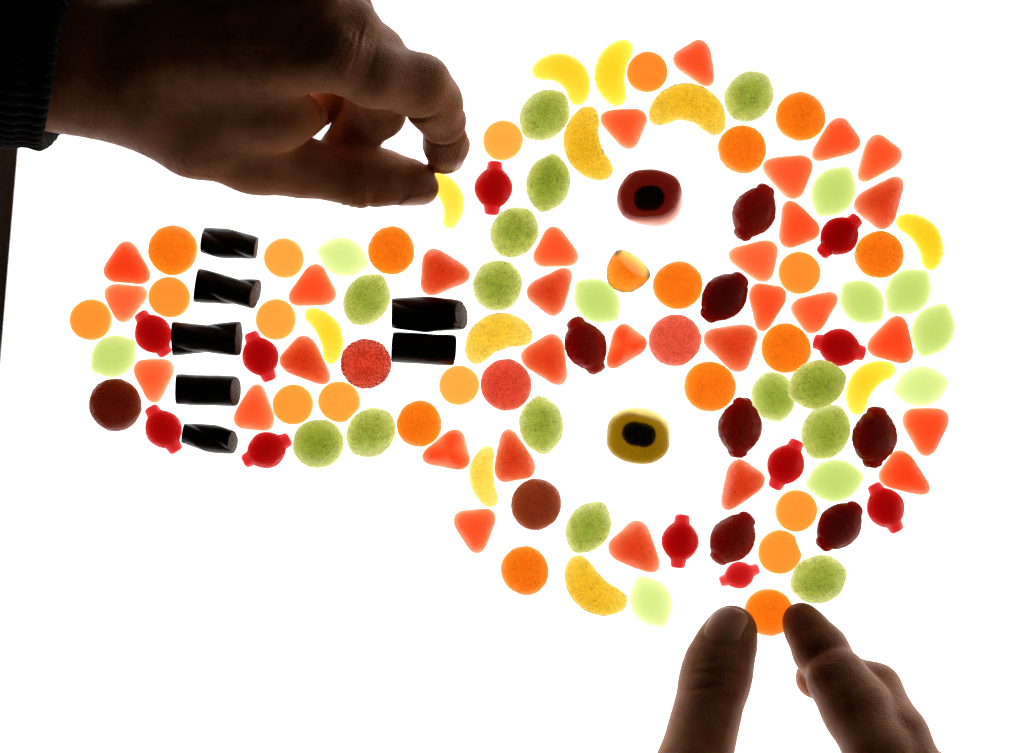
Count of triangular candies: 30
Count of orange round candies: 24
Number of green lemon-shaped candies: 24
